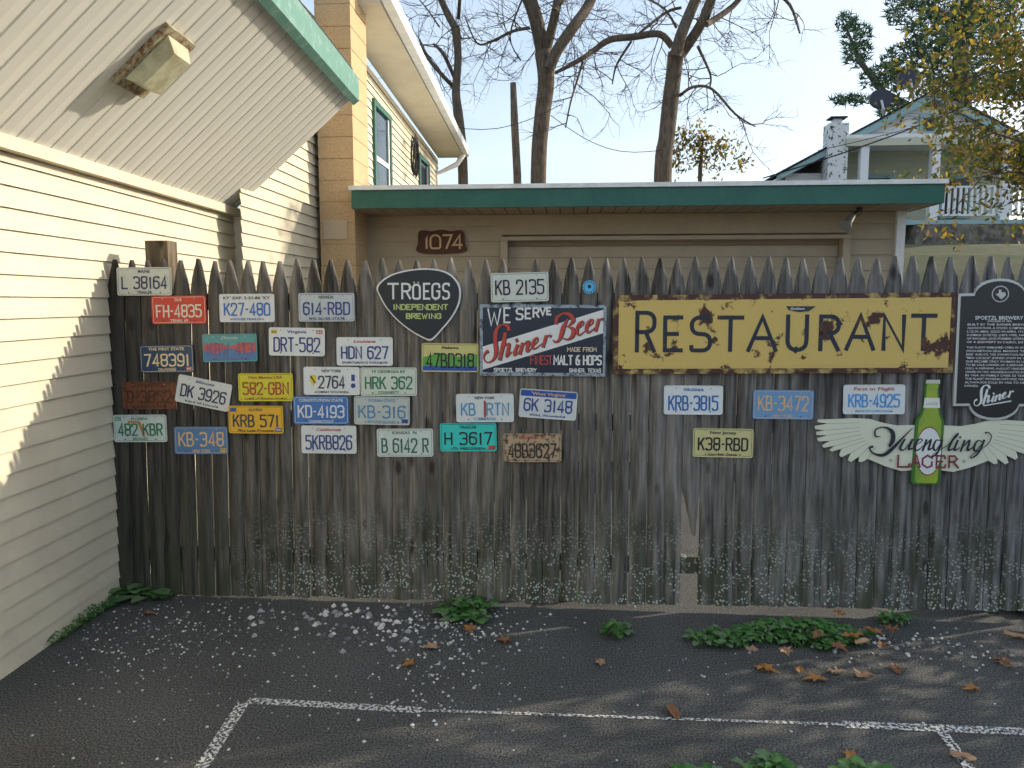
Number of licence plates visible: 30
